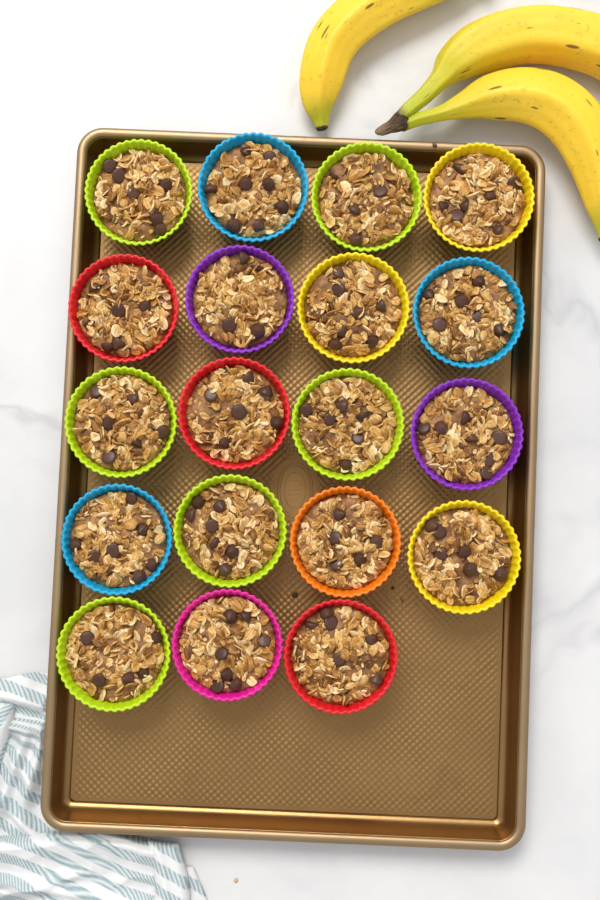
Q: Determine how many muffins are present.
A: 19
